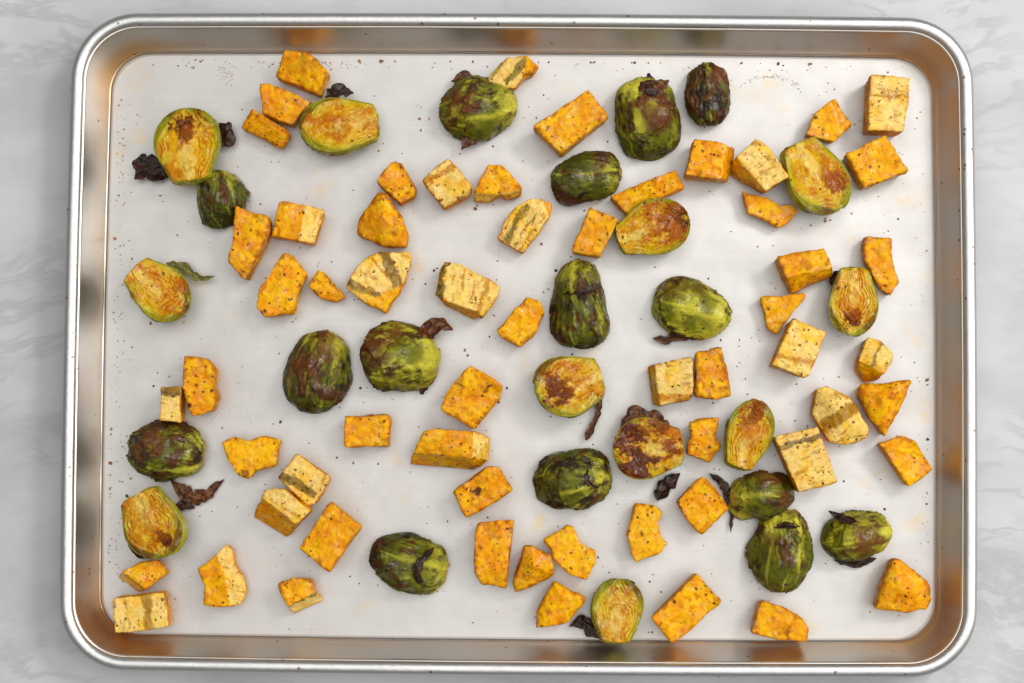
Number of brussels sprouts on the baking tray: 26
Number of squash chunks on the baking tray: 60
